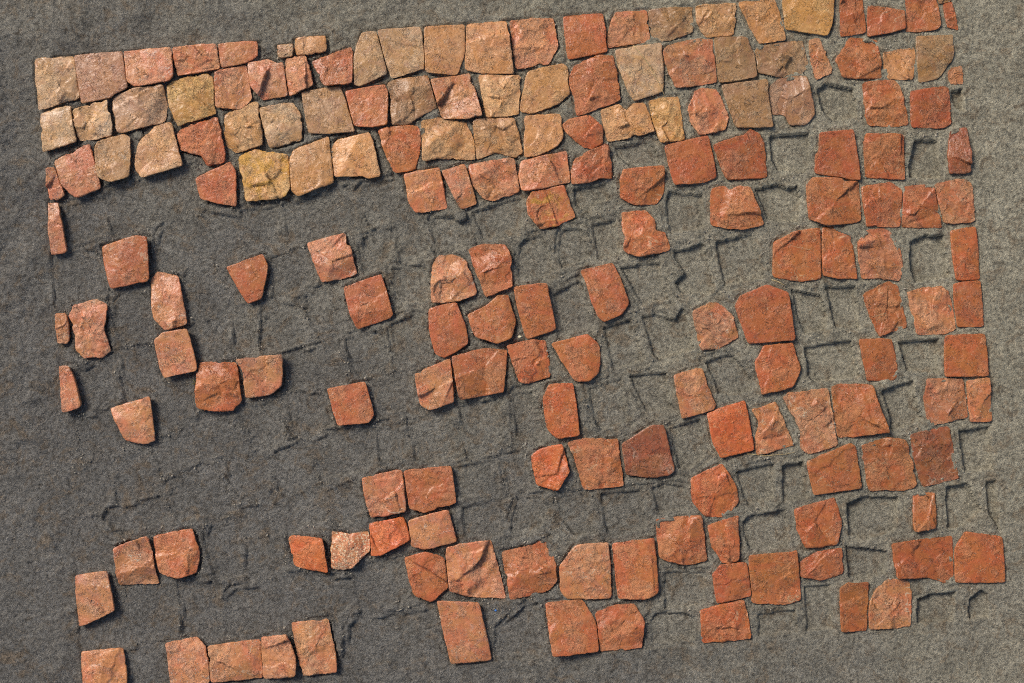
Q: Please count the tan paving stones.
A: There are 40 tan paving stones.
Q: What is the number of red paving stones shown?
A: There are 133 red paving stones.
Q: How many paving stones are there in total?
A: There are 173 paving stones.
